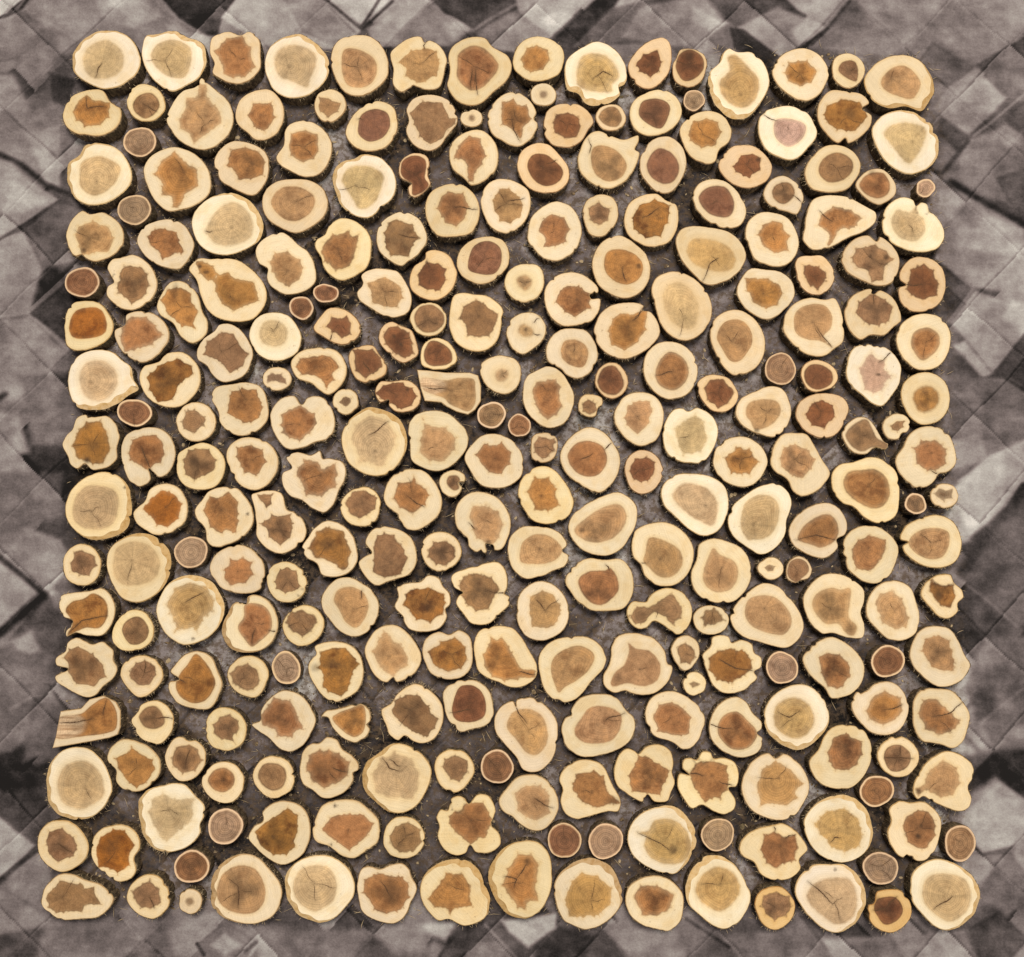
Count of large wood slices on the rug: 188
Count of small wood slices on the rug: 86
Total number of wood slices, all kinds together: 274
